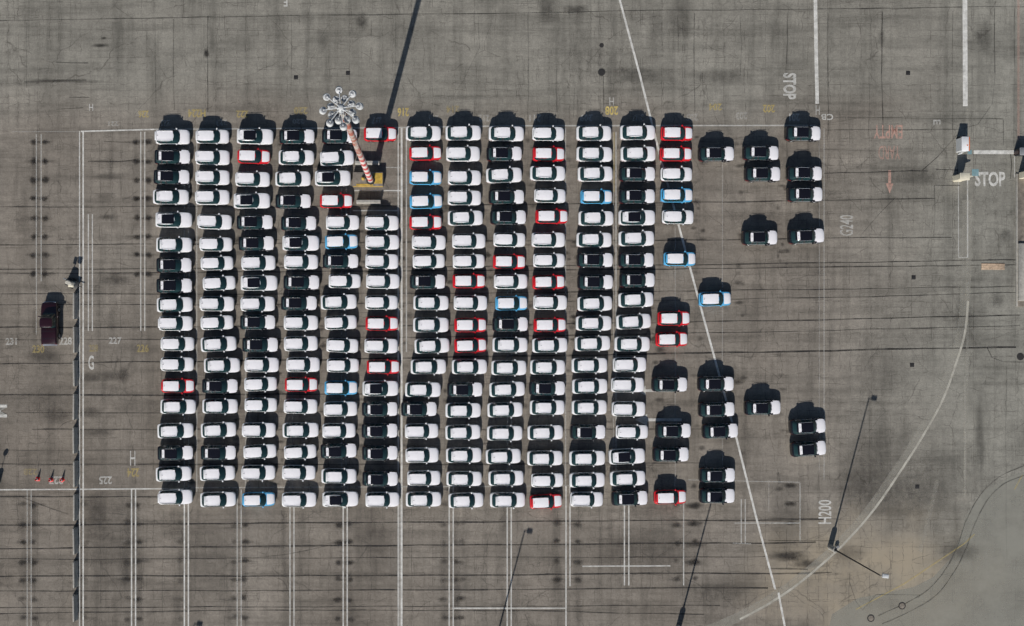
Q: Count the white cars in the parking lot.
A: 151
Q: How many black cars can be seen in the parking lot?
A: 58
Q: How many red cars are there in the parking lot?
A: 23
